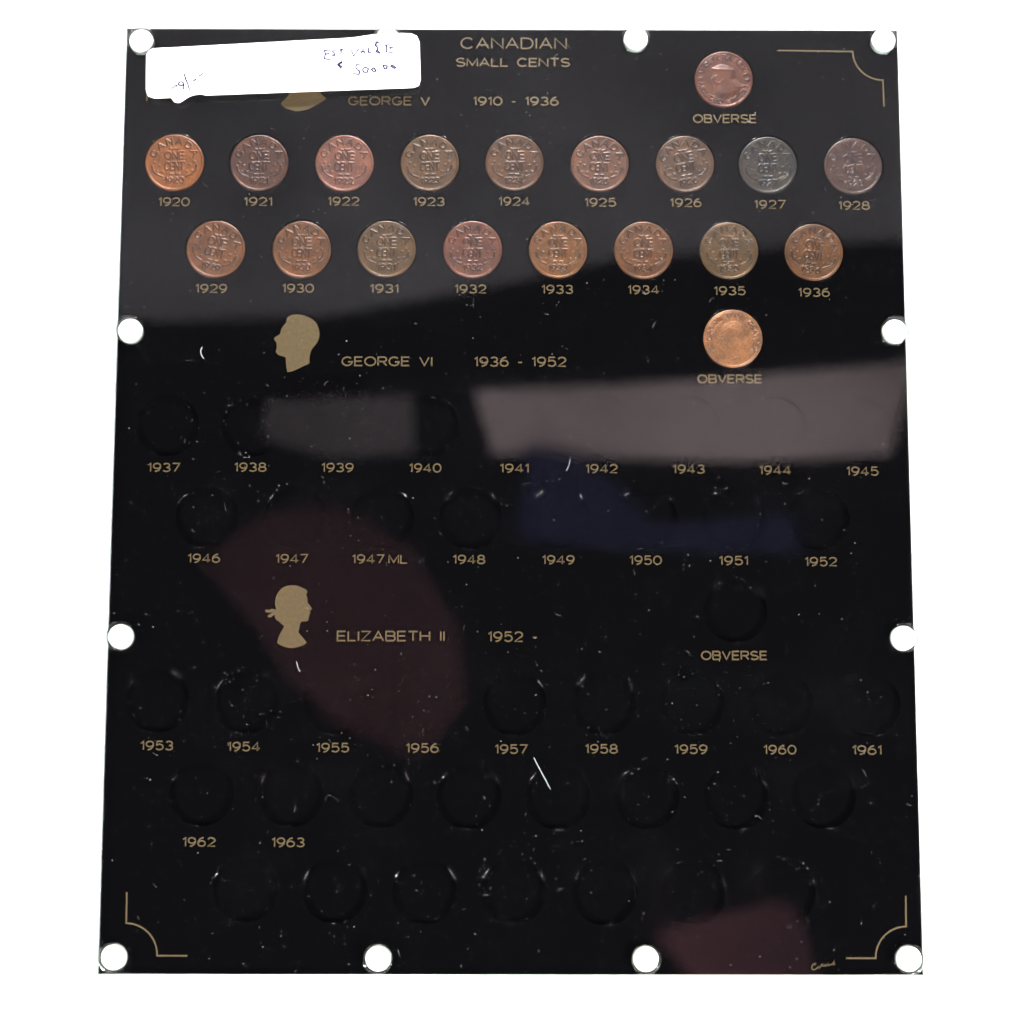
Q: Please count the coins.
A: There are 19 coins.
